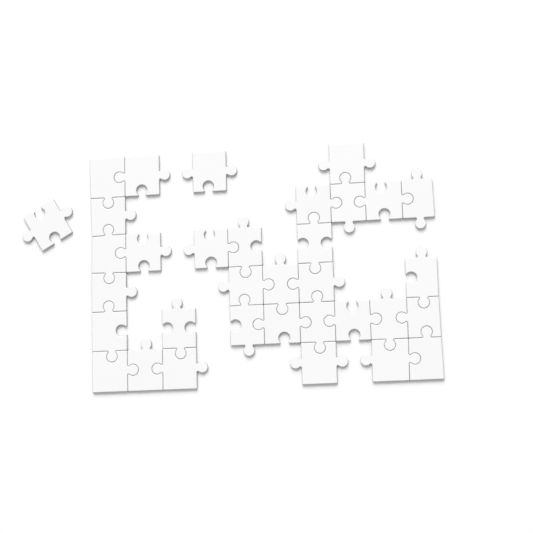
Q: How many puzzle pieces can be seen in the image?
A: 34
